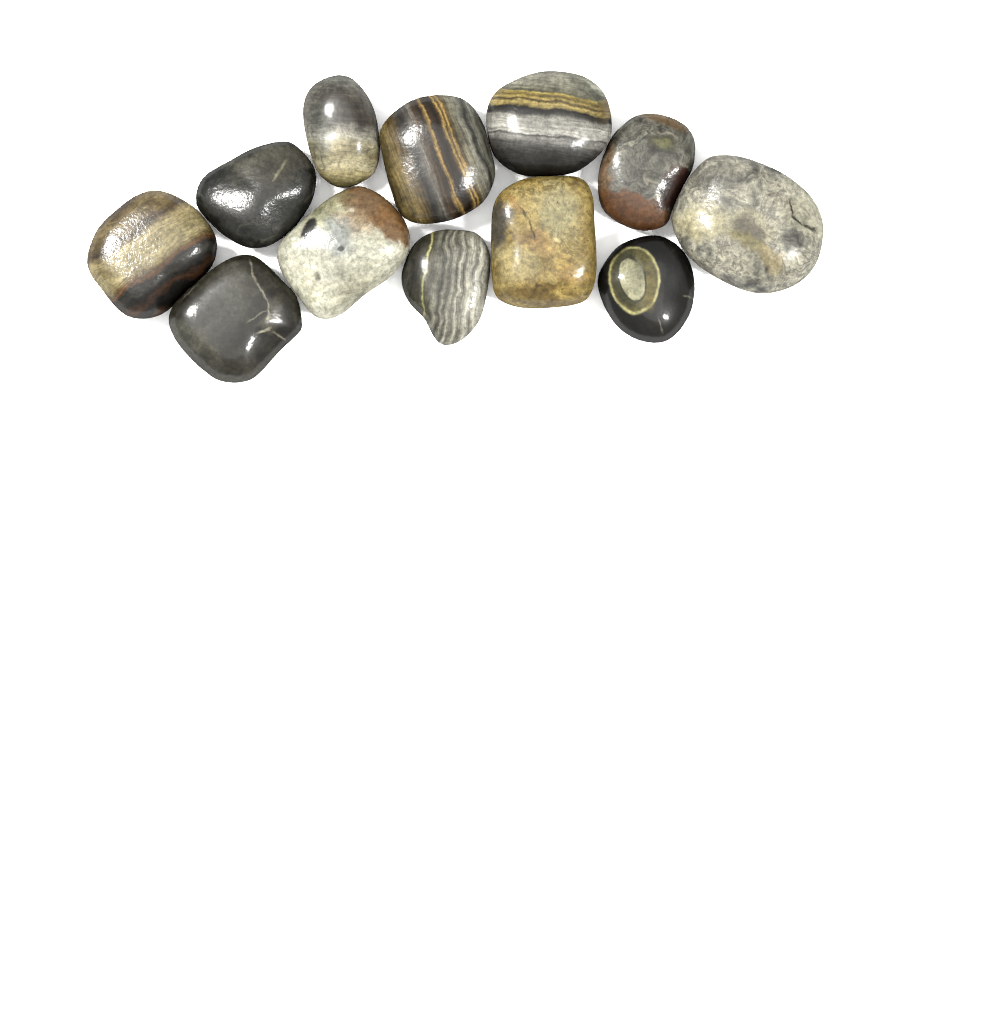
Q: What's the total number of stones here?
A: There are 12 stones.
